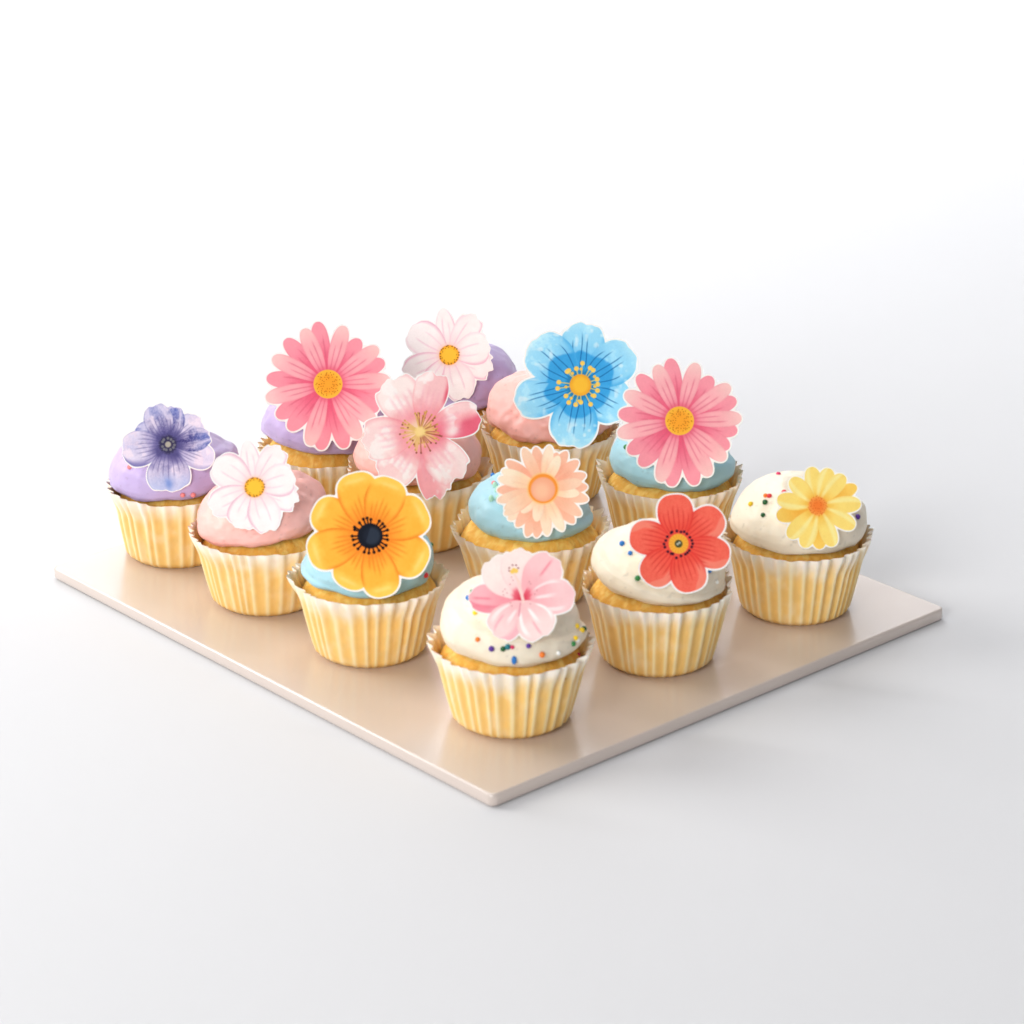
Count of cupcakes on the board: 12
